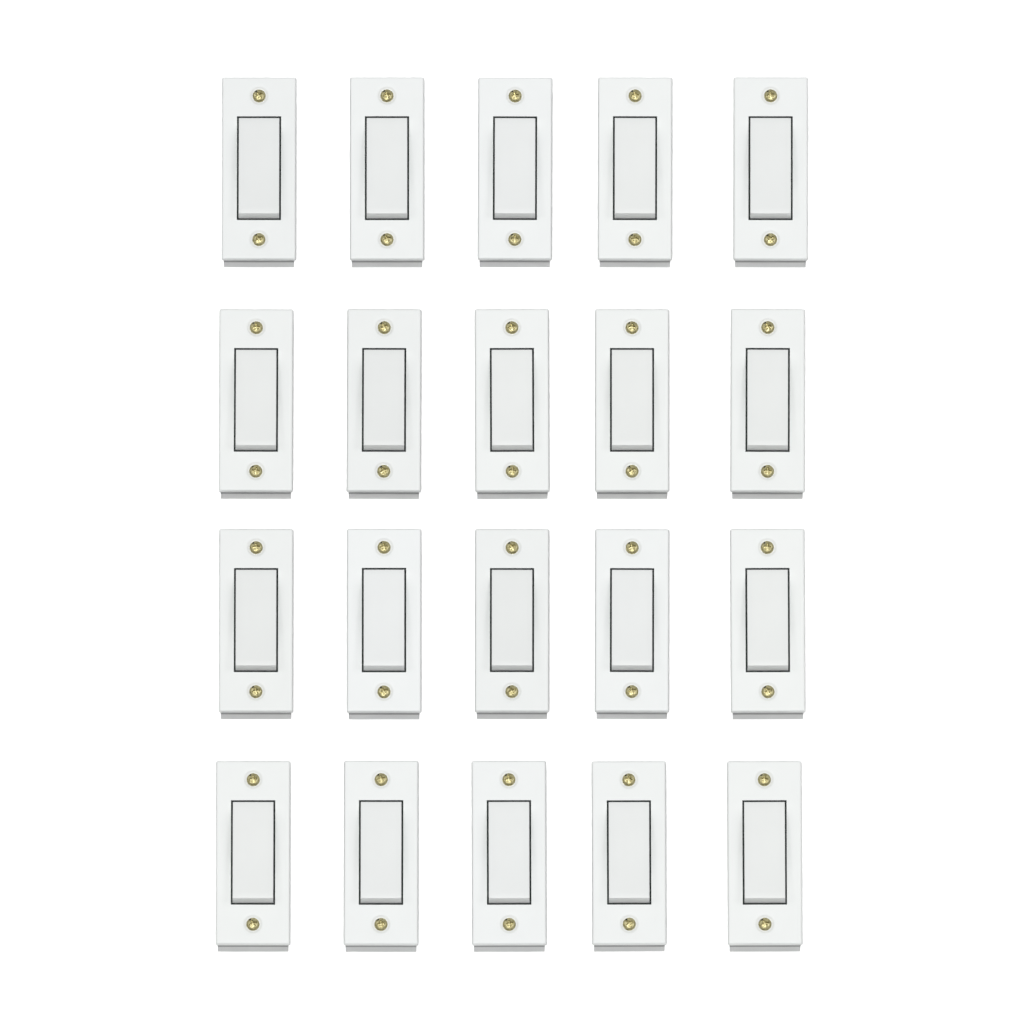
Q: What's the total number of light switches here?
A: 20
